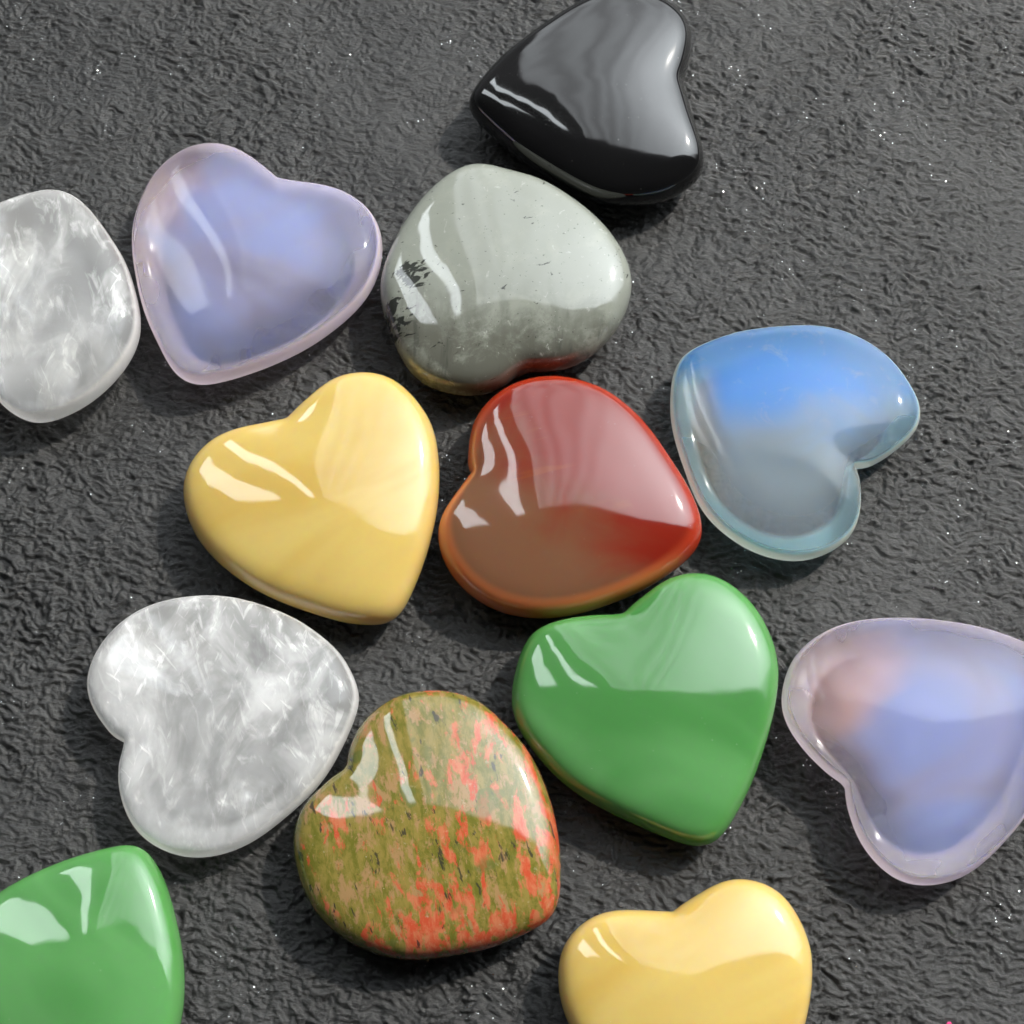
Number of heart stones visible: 13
